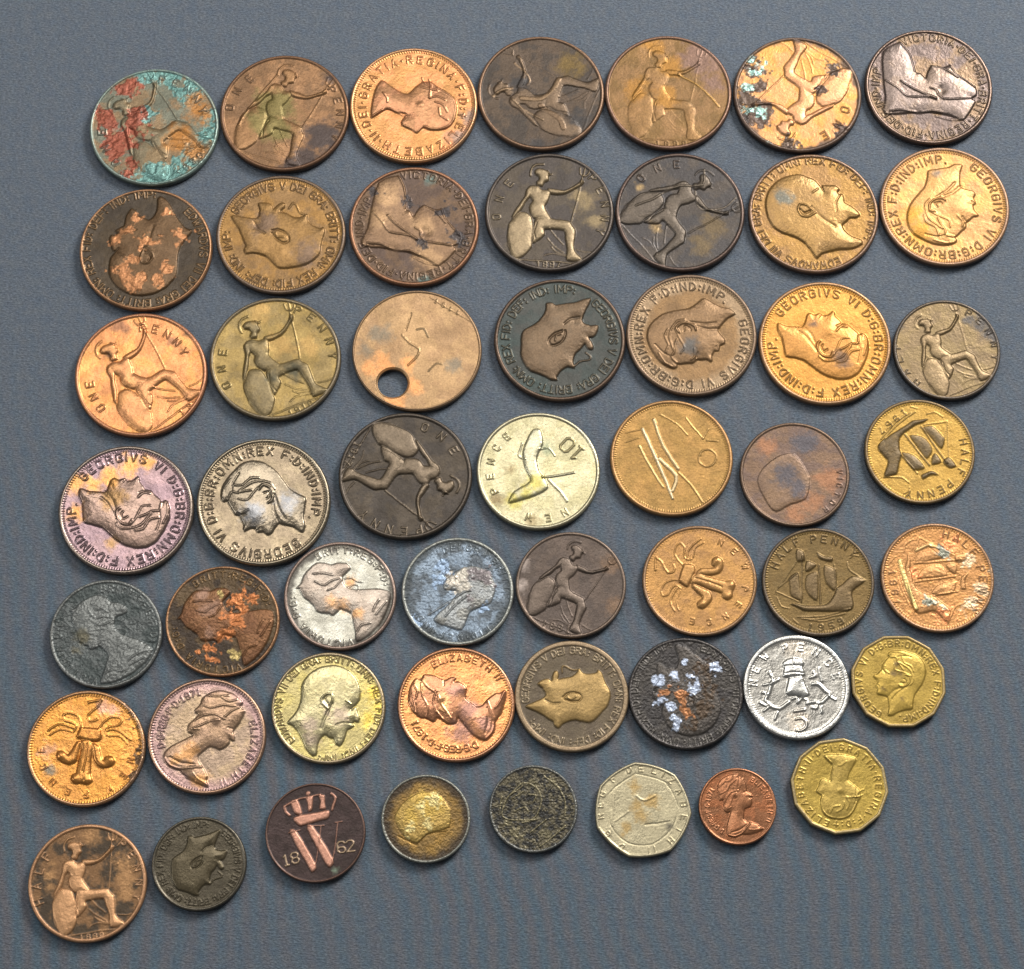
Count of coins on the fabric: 52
